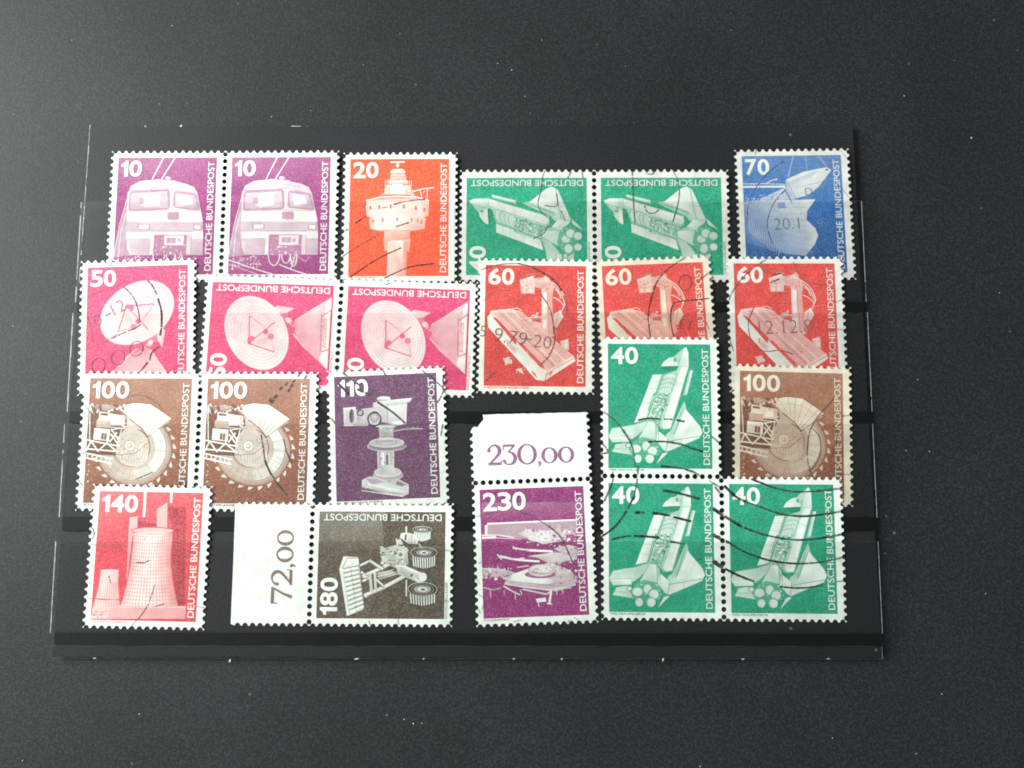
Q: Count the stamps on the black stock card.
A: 22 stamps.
